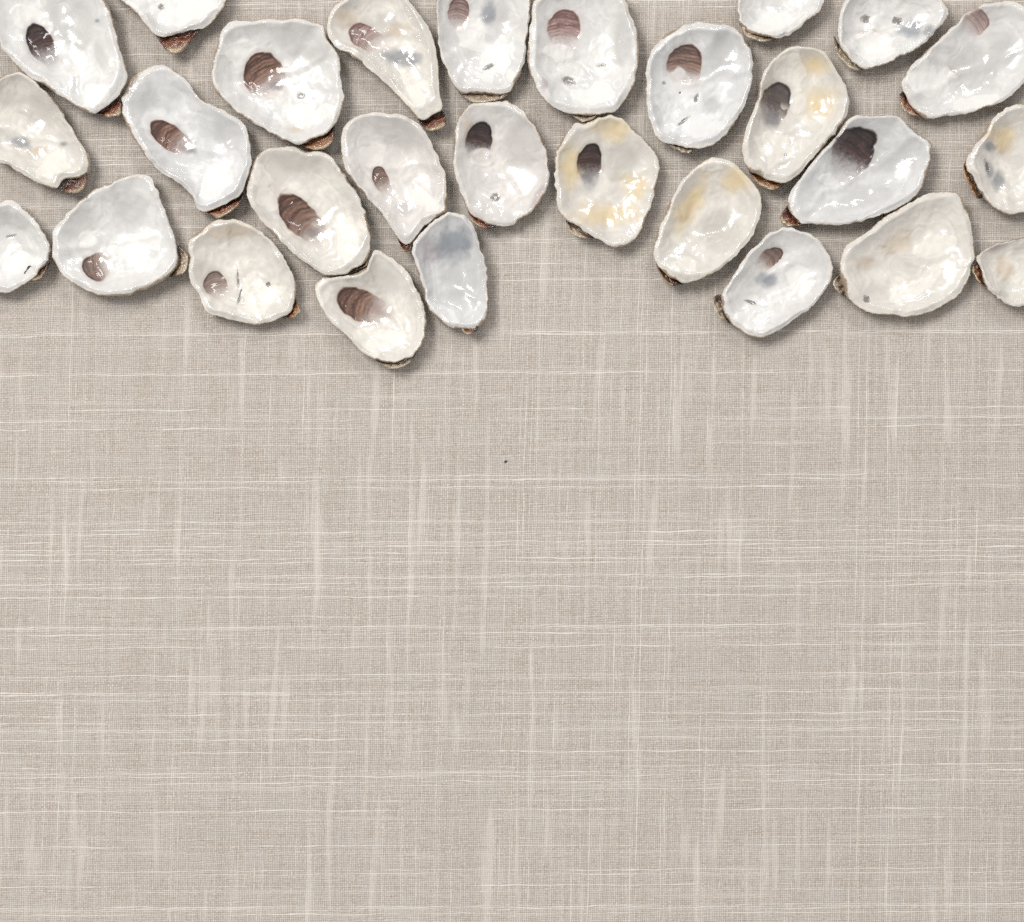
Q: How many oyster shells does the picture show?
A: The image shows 28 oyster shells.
